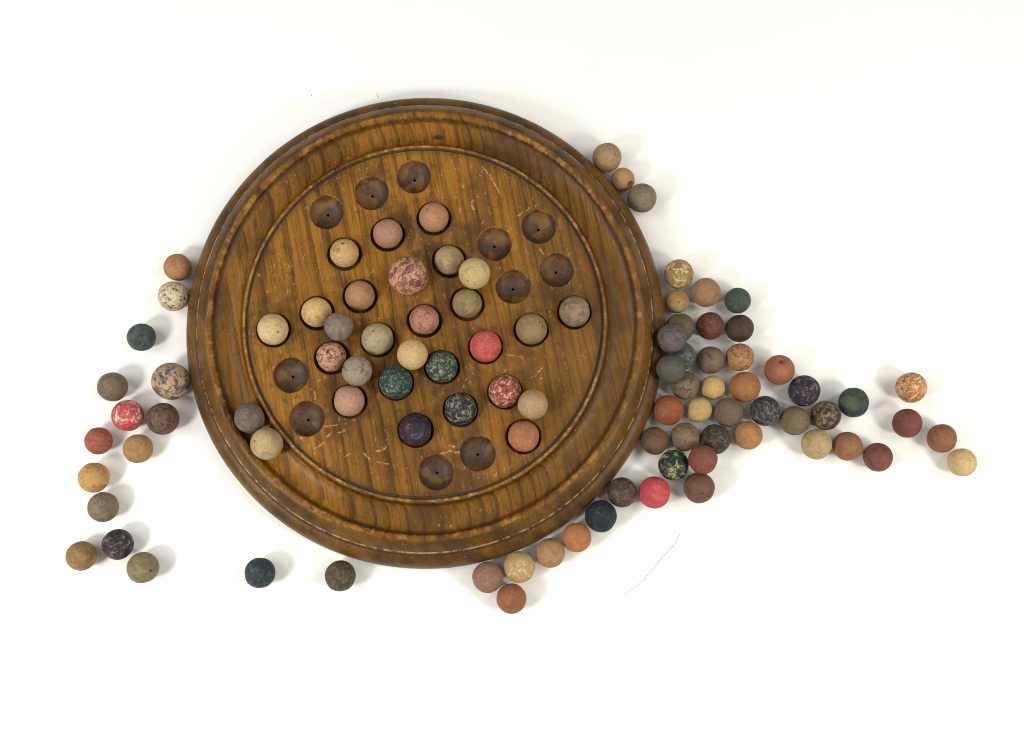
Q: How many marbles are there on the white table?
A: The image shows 94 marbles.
